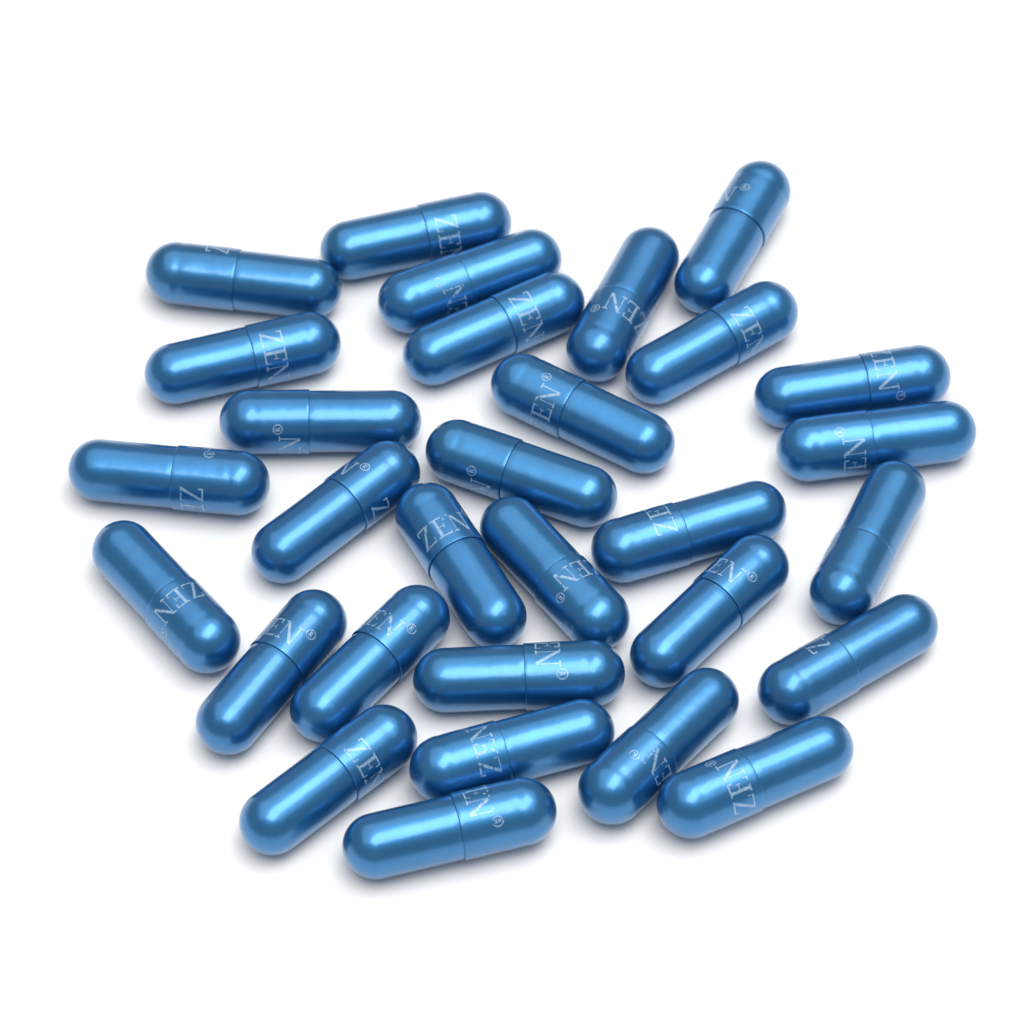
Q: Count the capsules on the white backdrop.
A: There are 30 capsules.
